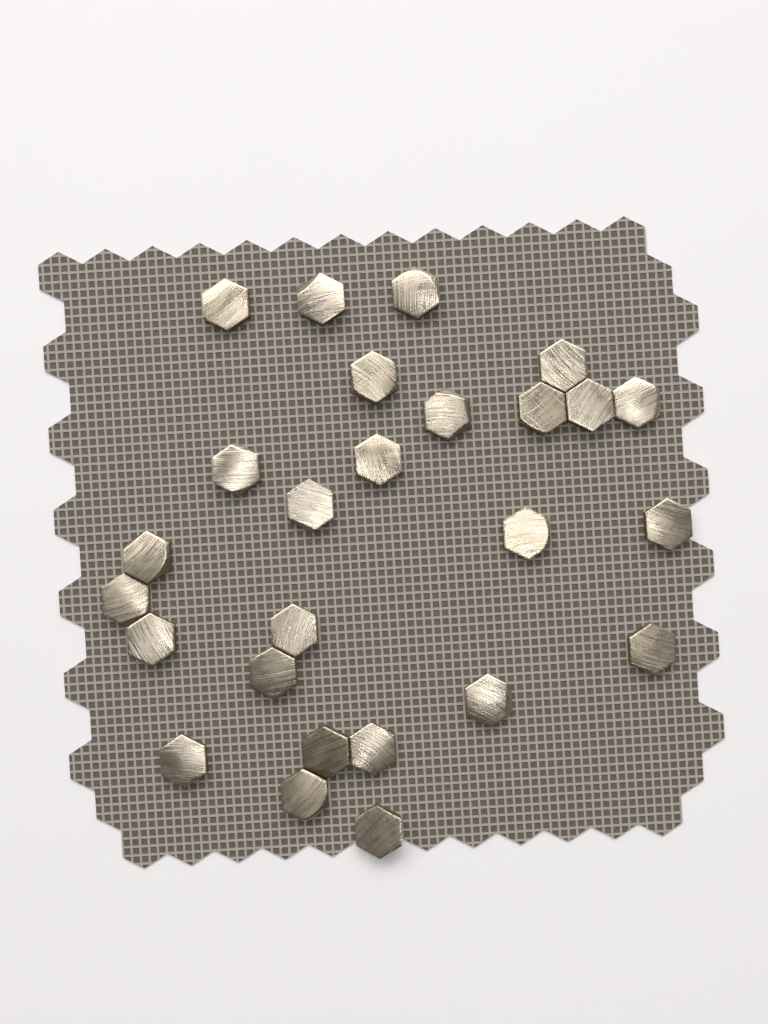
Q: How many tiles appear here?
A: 26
